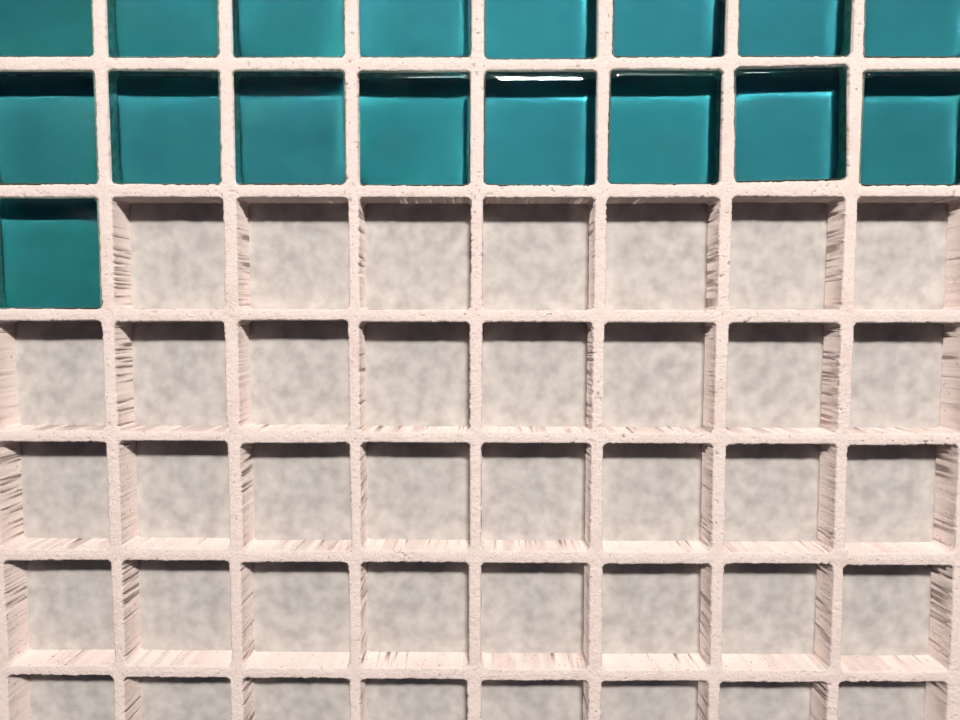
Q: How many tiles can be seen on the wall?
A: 17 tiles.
